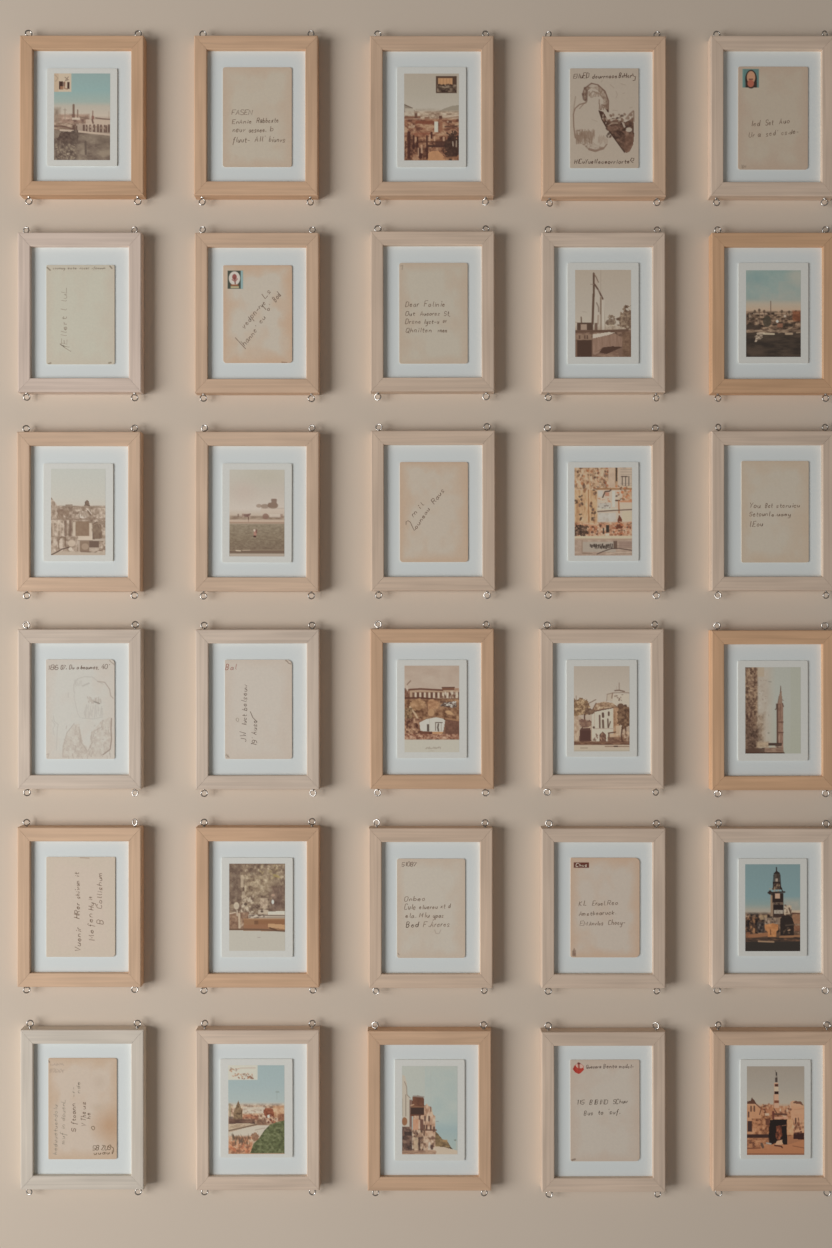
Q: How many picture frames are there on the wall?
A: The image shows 30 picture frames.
